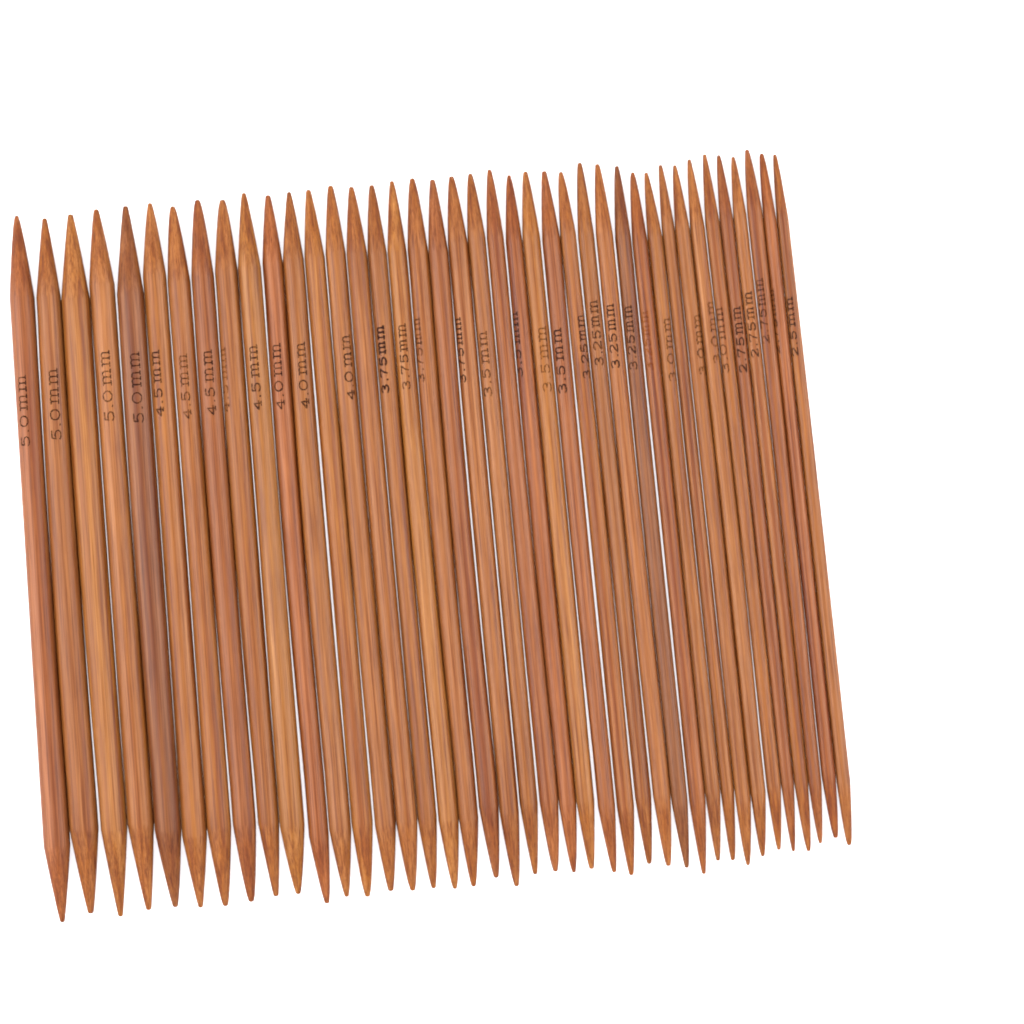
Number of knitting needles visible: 40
